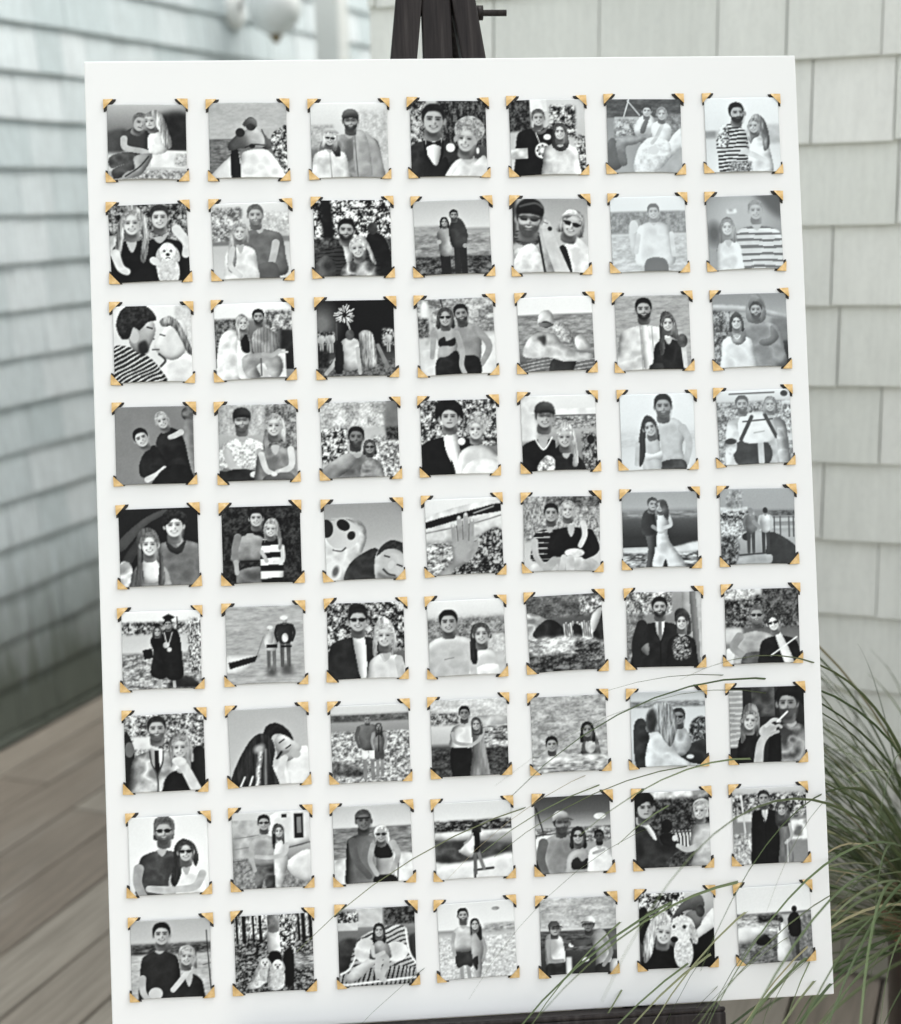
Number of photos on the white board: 63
